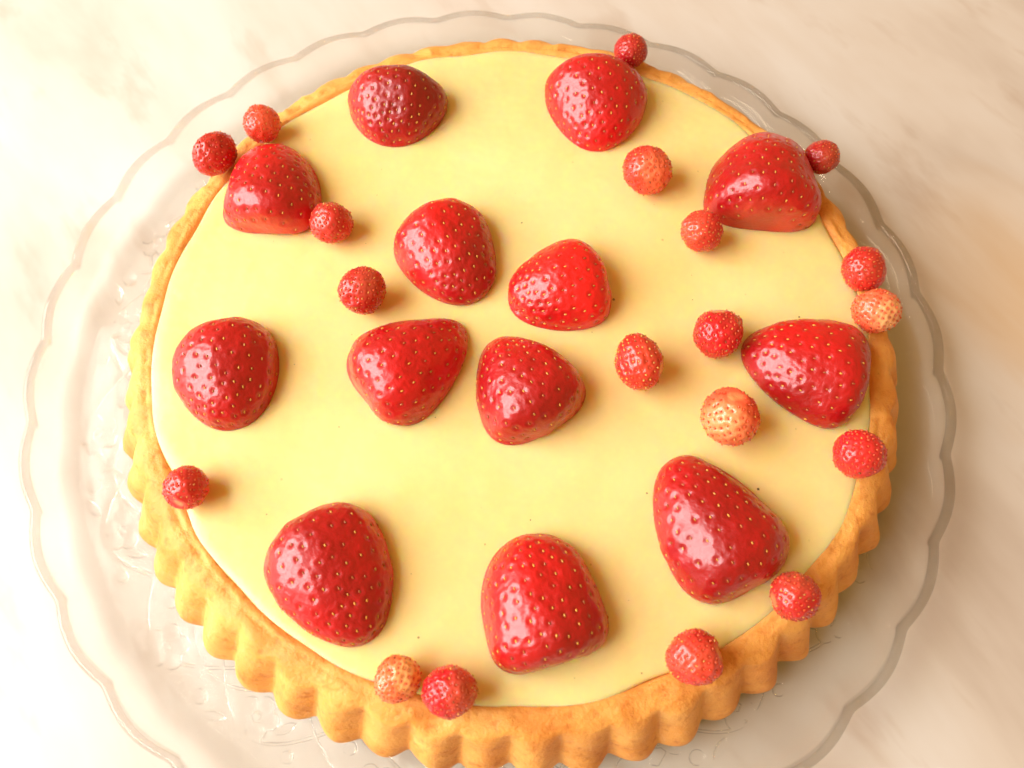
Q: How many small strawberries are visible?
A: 19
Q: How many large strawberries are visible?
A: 13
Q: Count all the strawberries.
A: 32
